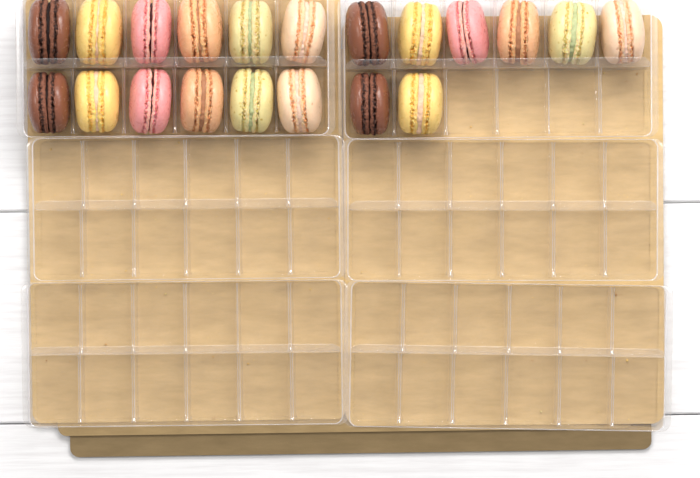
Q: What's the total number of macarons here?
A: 20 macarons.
